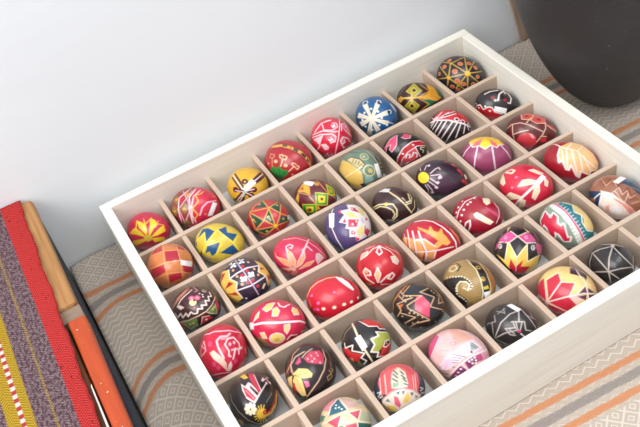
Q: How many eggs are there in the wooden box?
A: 46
